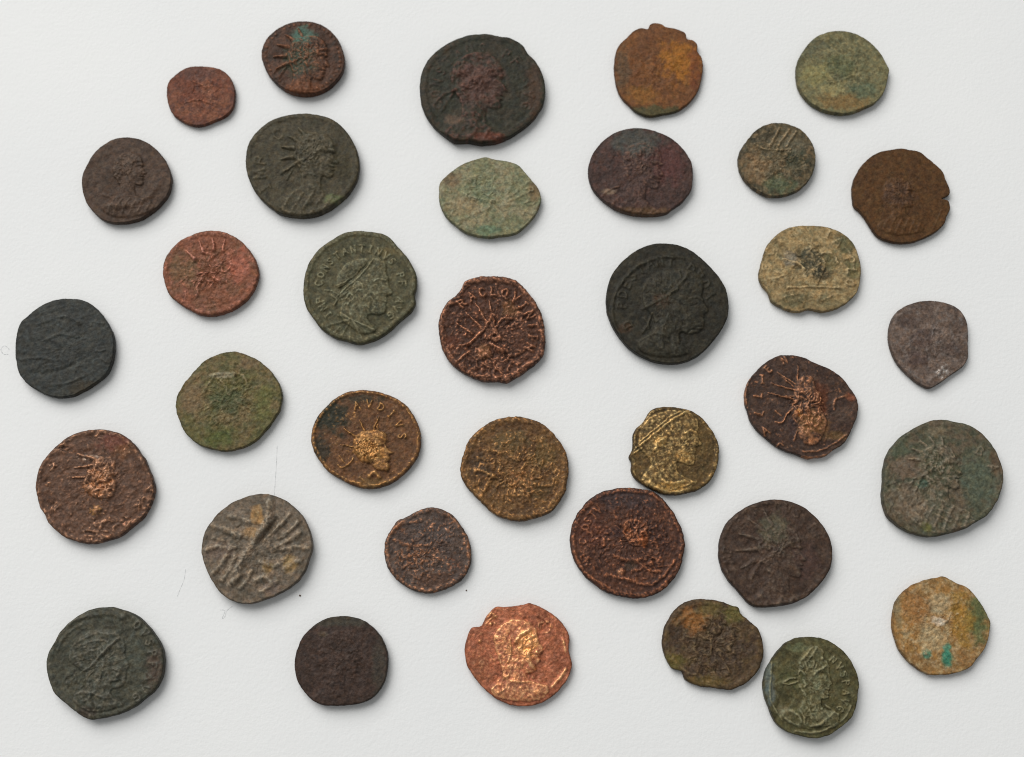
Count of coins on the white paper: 35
